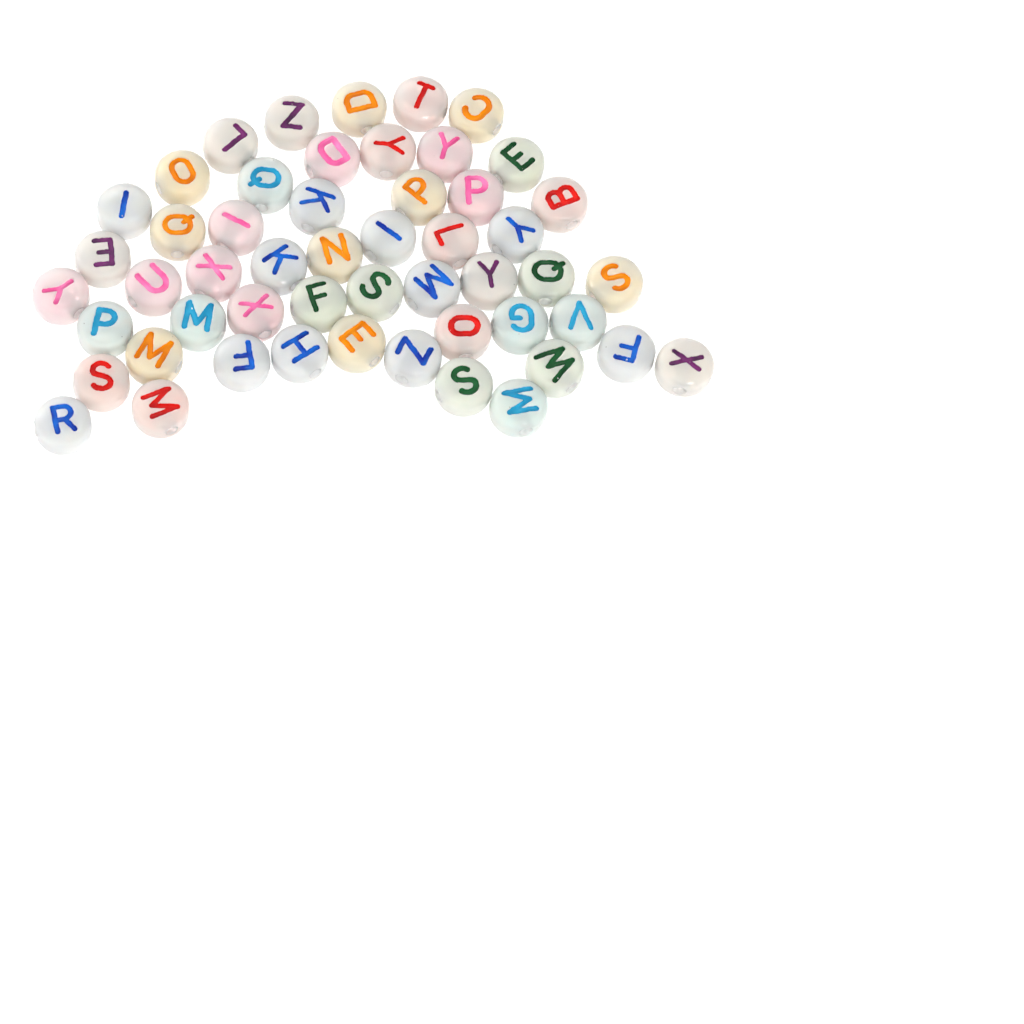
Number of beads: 52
